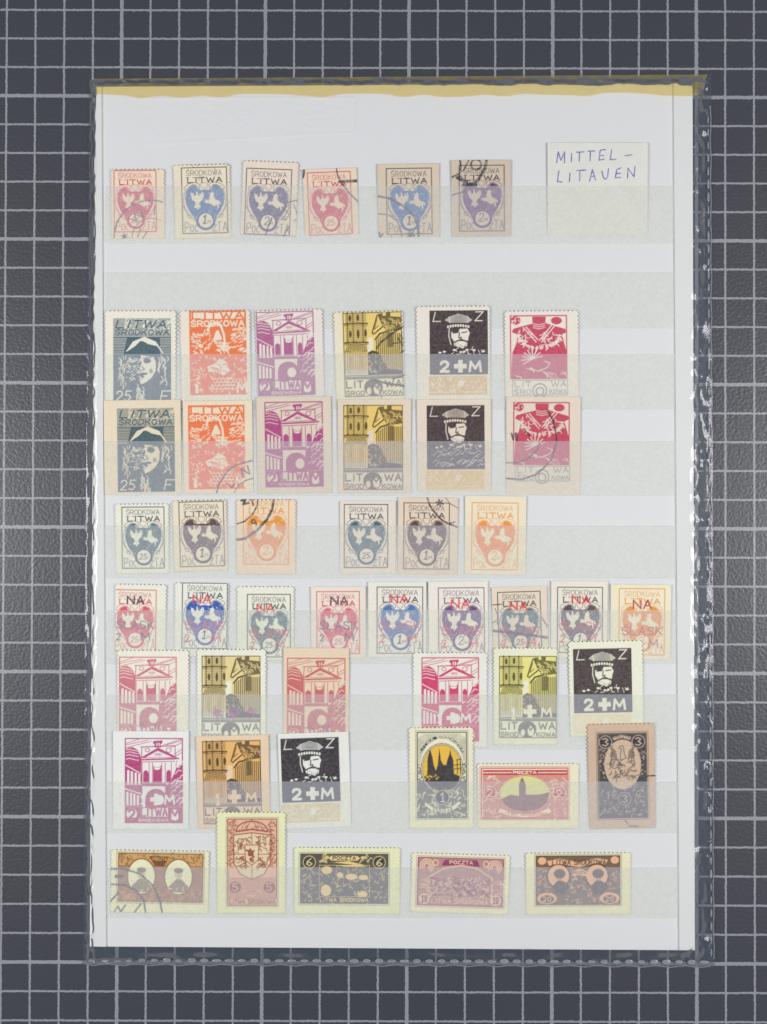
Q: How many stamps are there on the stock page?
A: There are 50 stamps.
